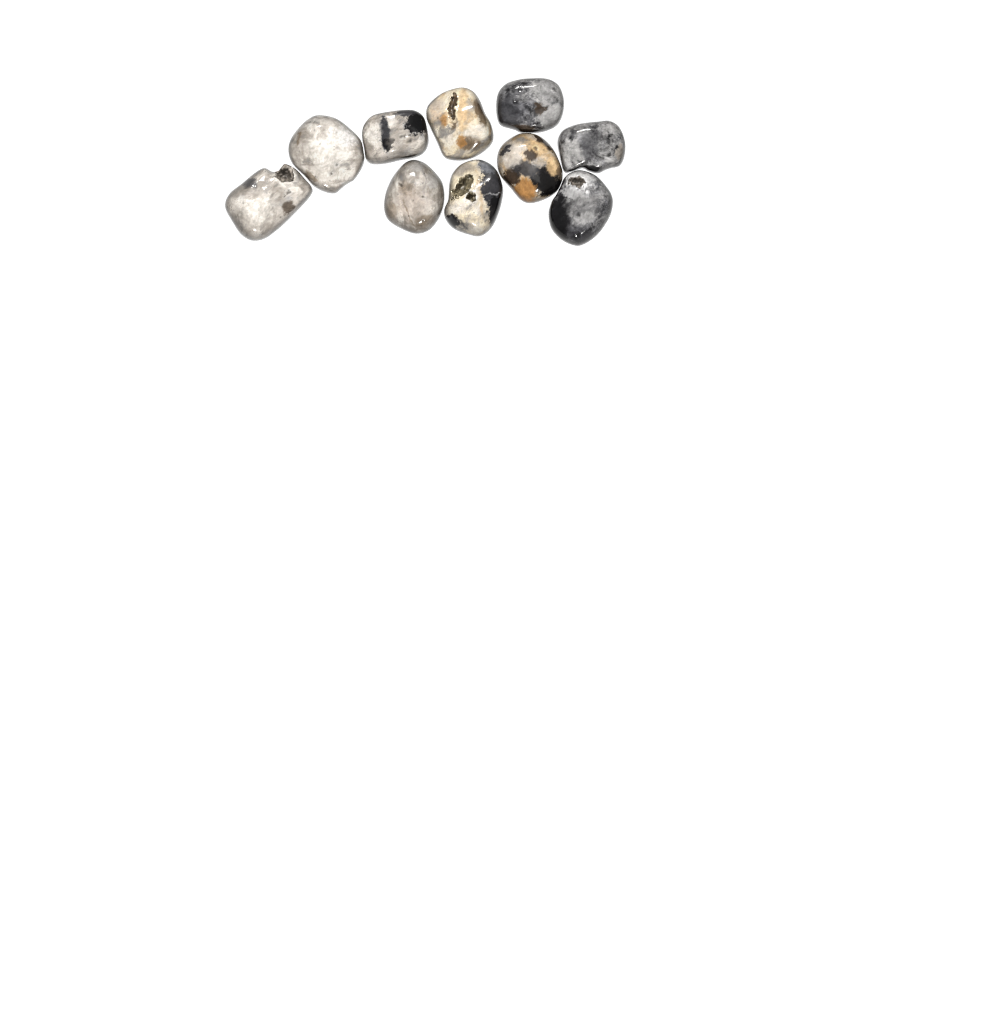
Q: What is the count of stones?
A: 10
